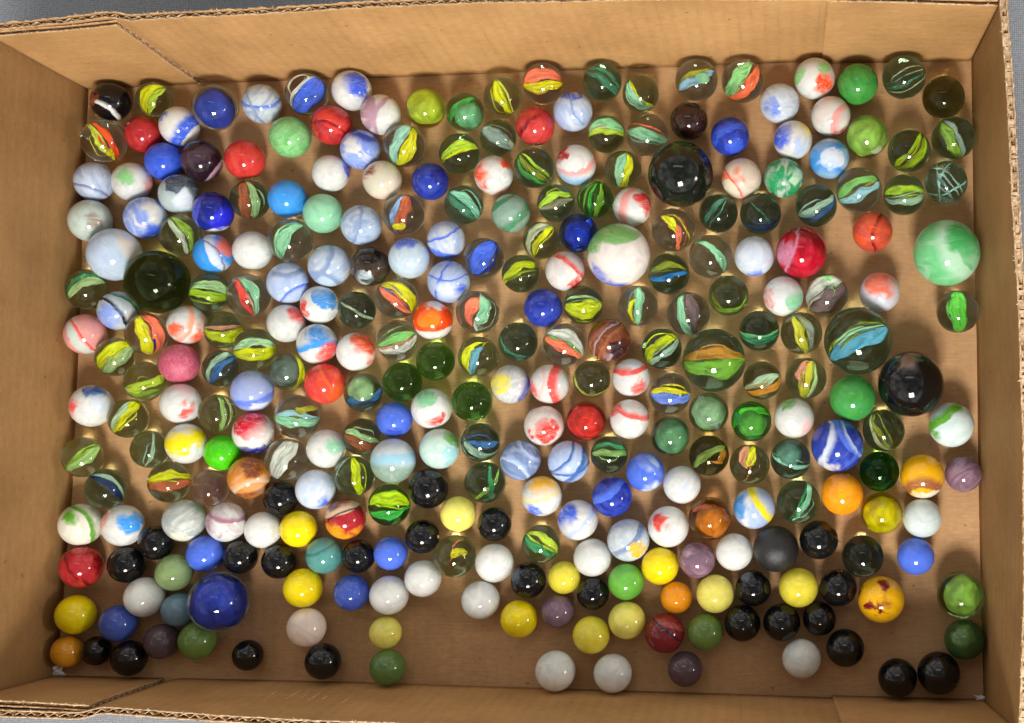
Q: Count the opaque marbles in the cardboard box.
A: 183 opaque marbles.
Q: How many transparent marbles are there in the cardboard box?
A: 113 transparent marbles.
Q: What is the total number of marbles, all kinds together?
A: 296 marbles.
